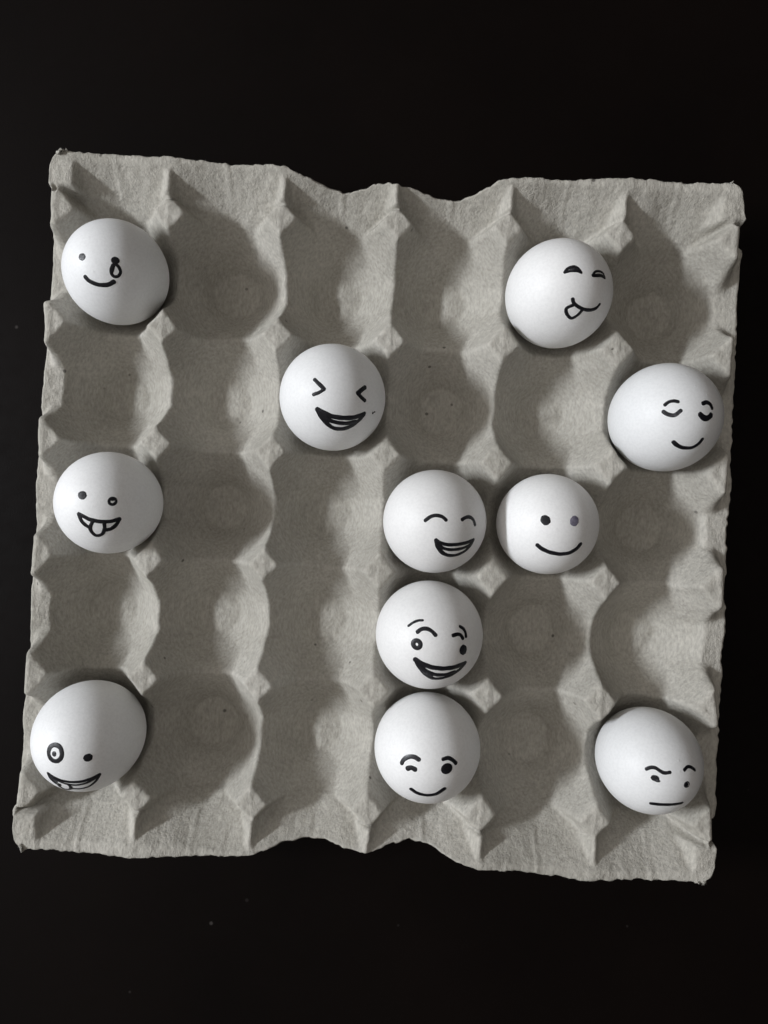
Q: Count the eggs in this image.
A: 11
